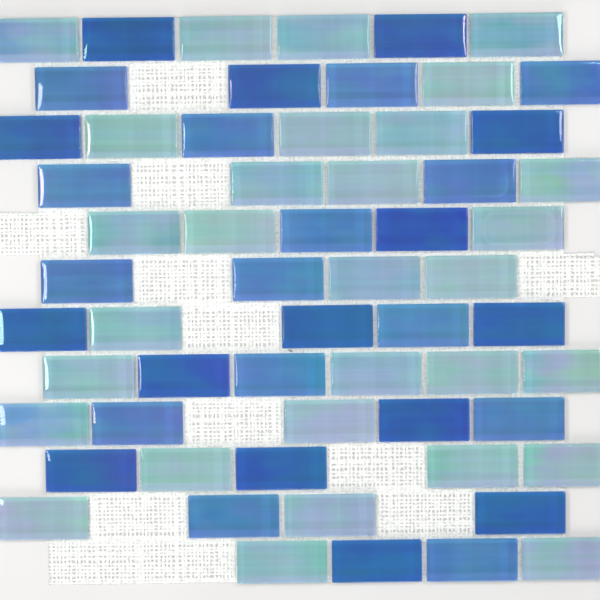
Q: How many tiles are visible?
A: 60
